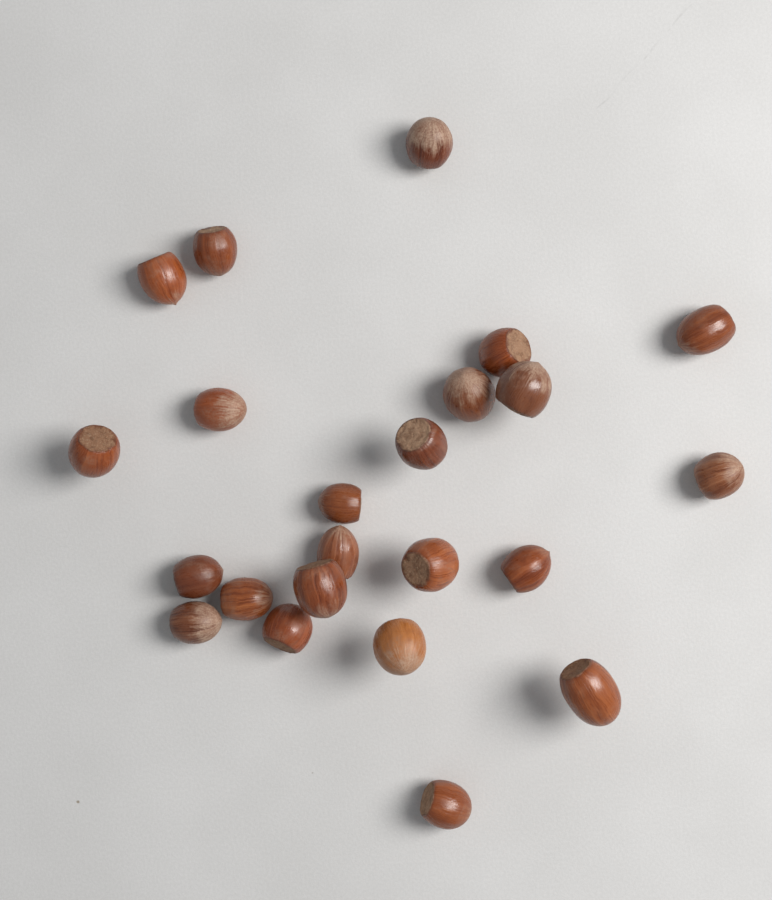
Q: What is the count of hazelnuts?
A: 23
